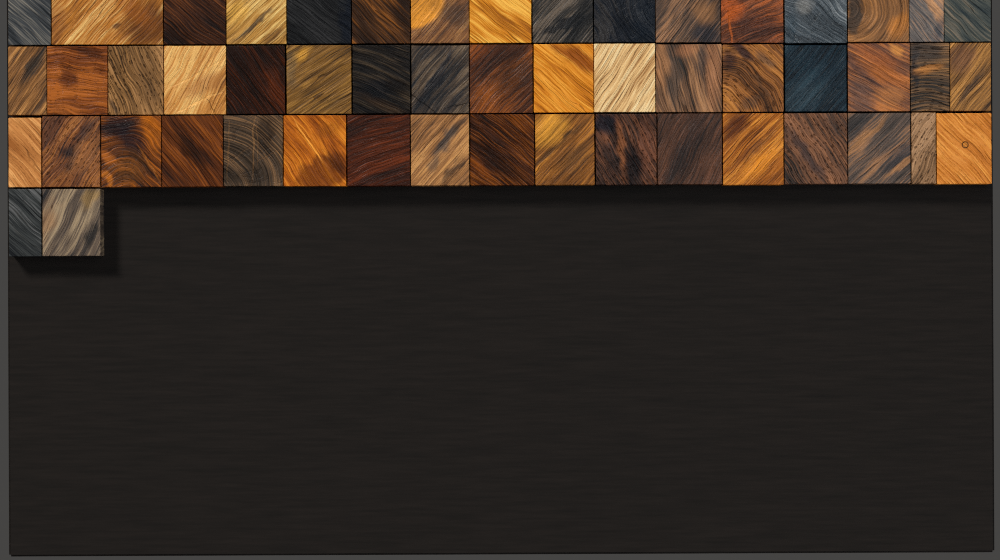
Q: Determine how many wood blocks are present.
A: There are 52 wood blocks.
